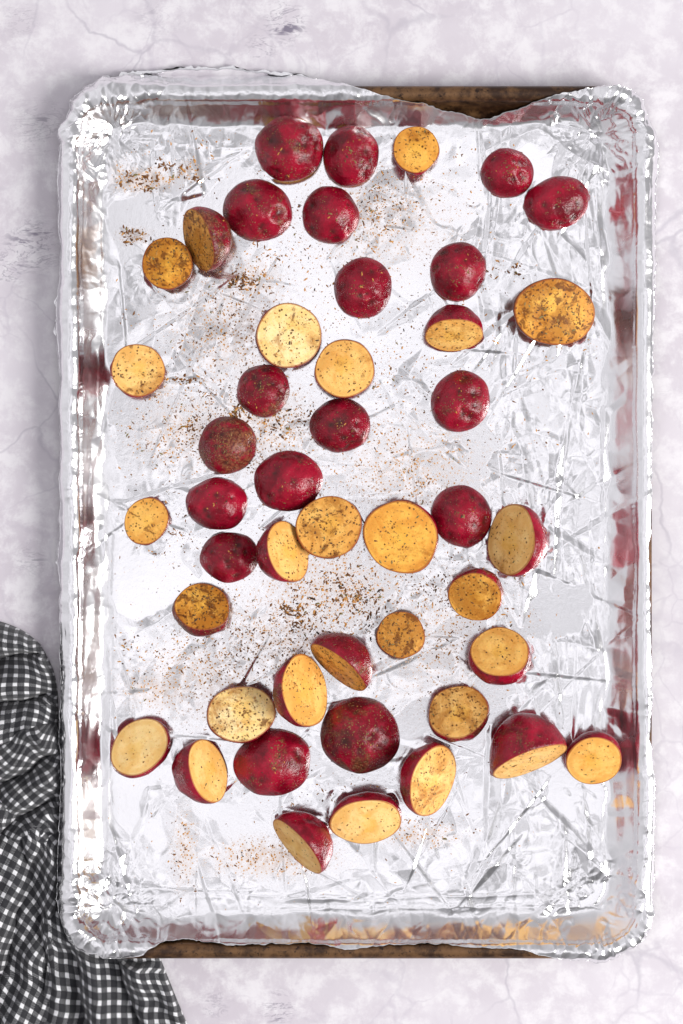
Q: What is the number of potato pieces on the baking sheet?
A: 46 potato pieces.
